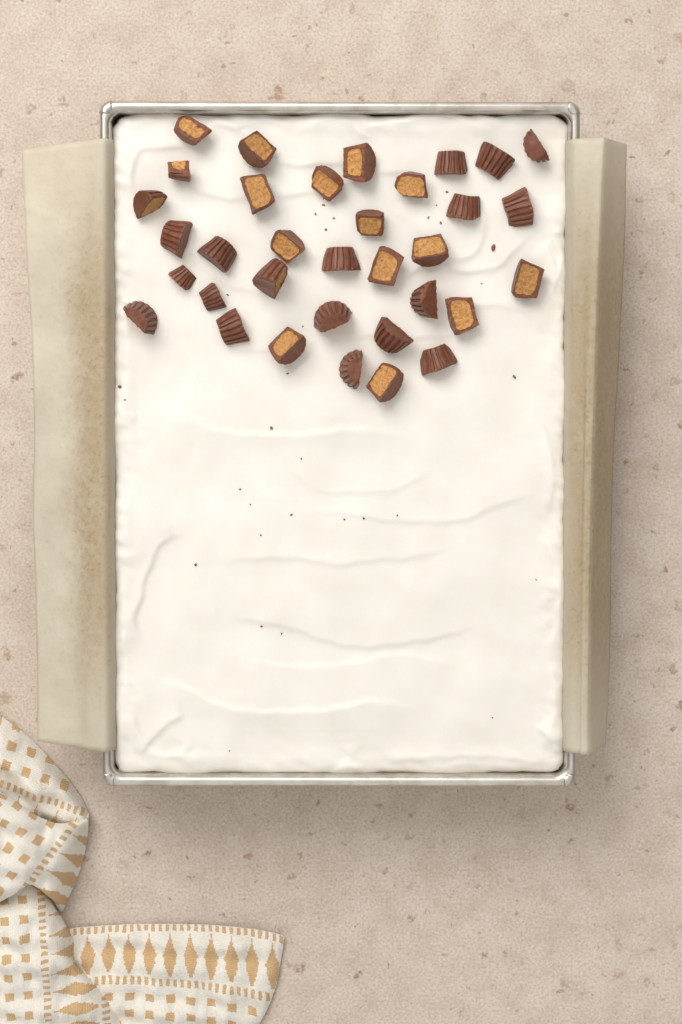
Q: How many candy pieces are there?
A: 34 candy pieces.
